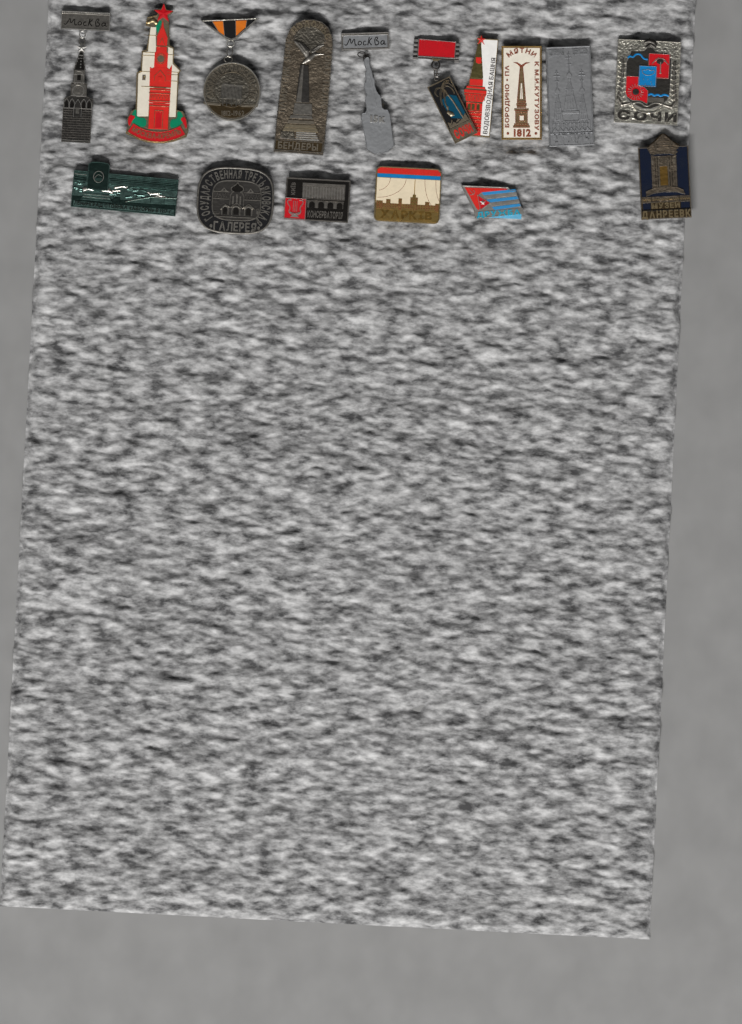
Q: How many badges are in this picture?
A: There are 16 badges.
